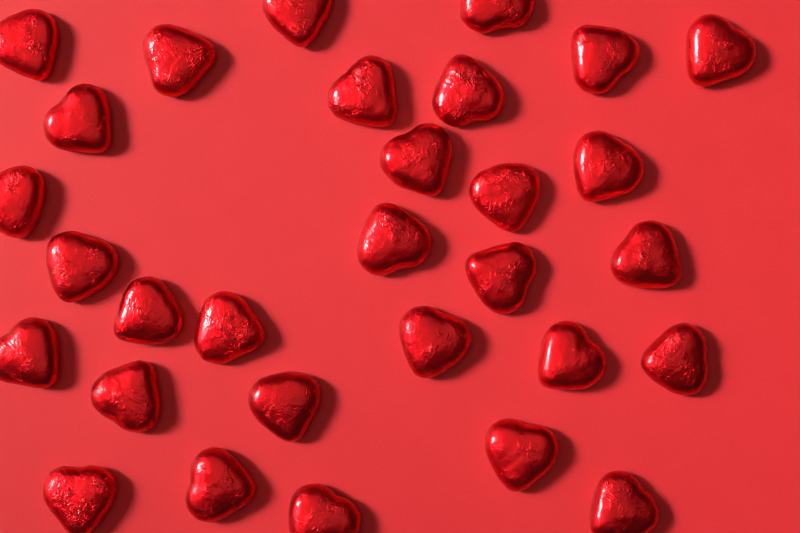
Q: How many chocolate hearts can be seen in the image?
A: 30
